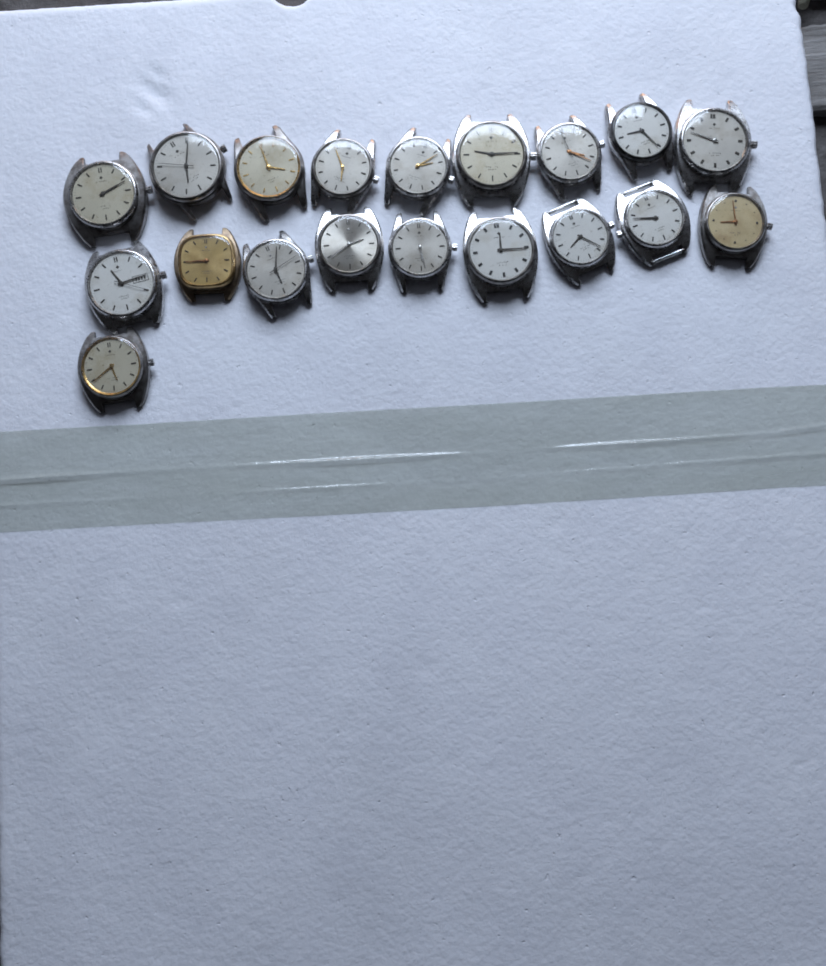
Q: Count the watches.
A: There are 19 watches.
